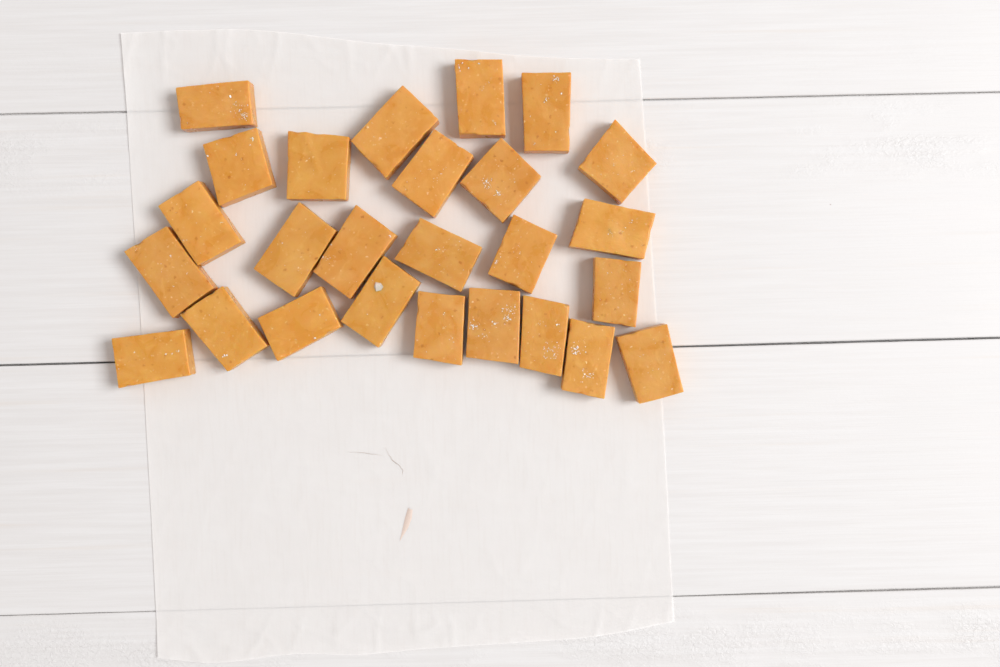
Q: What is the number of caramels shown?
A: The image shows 26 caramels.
